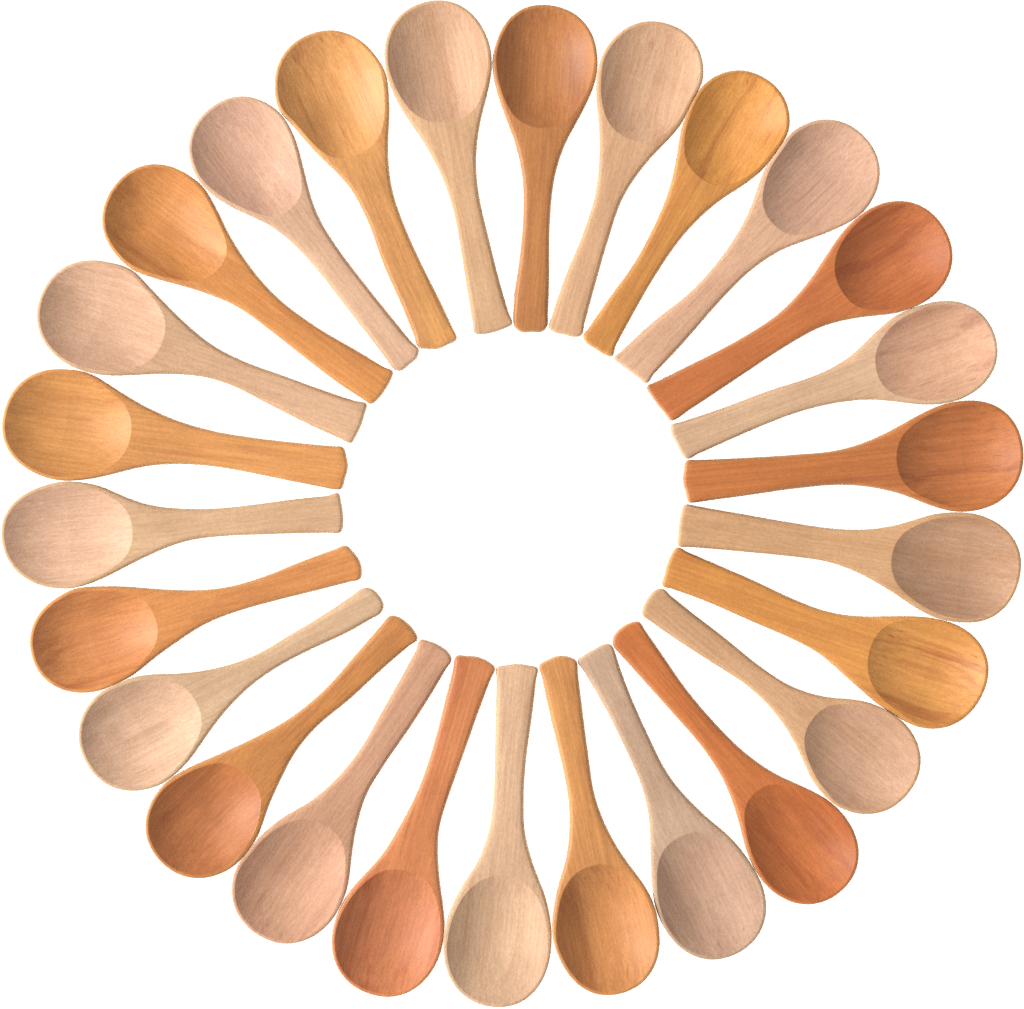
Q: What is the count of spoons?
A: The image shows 26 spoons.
